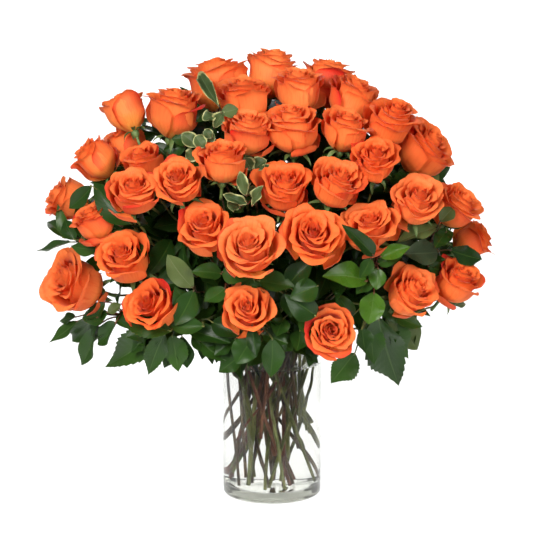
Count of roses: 38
